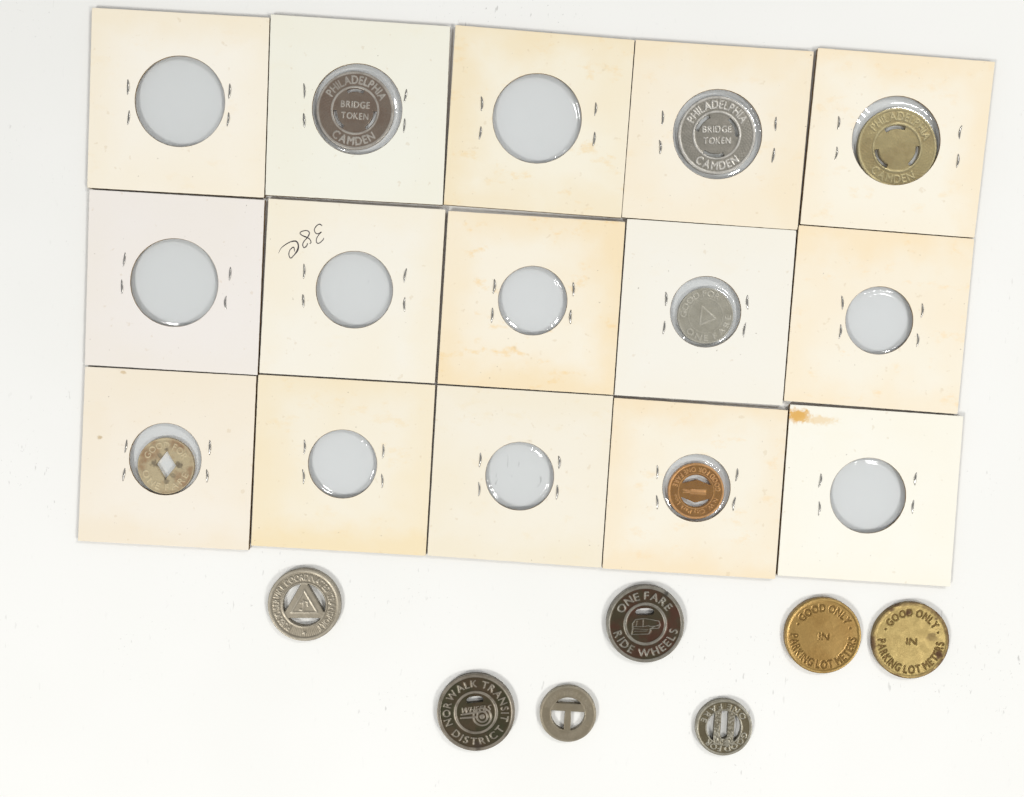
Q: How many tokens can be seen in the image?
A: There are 13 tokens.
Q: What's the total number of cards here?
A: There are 15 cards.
